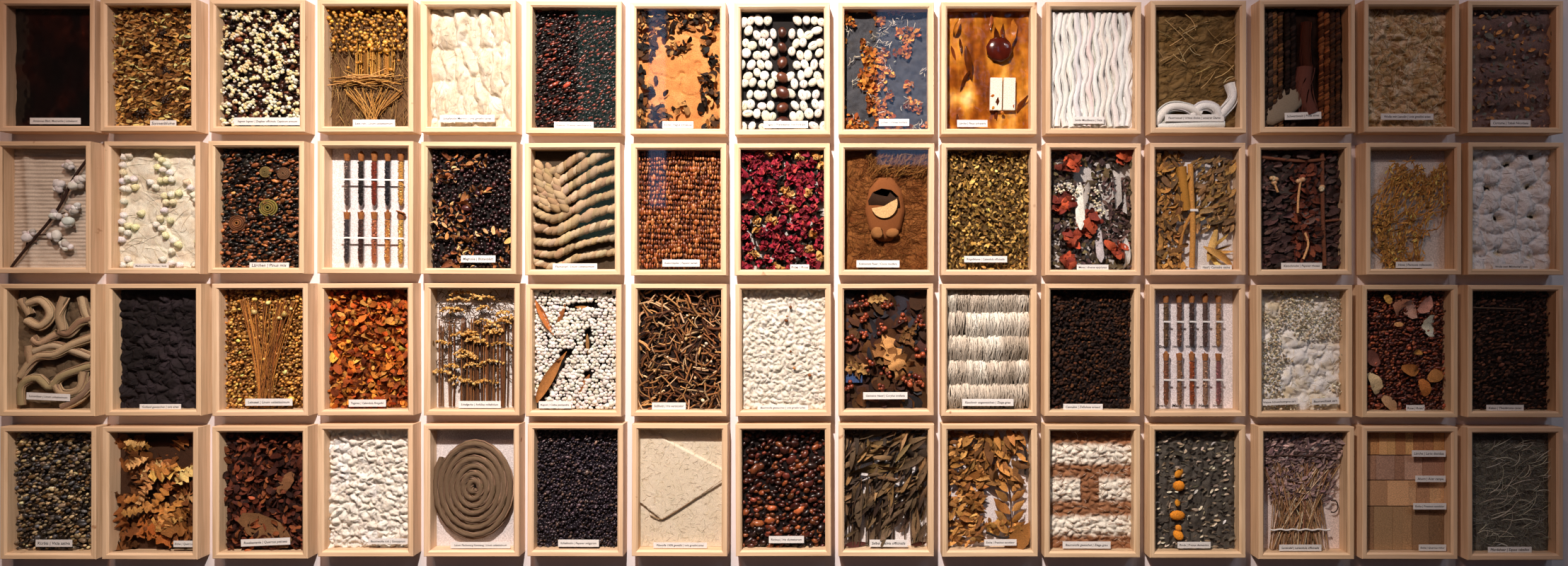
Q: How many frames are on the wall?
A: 60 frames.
